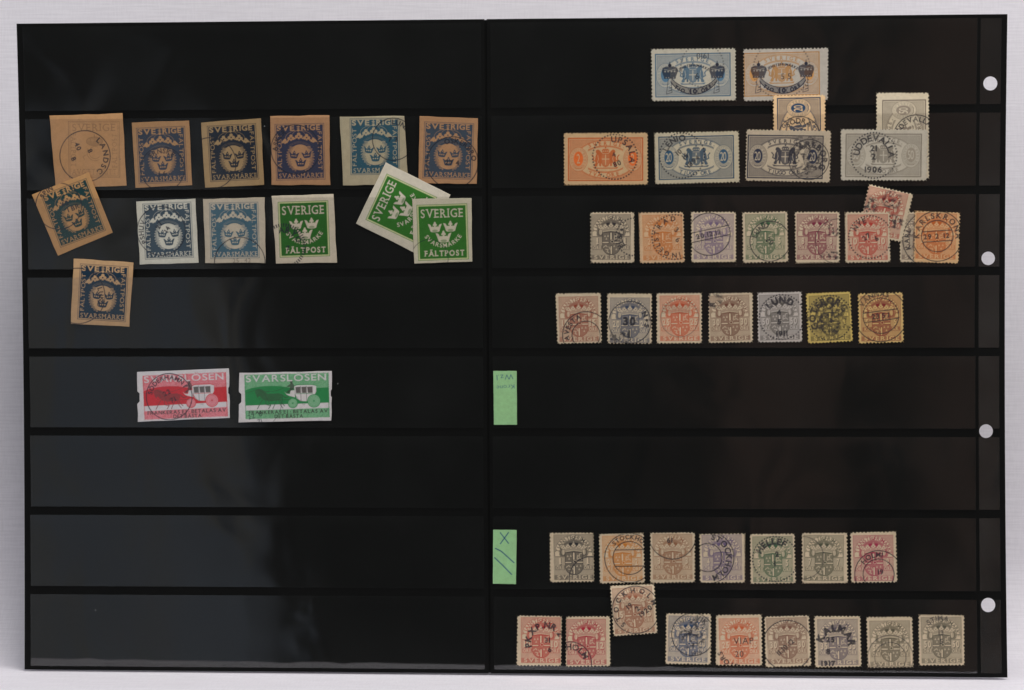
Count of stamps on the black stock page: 55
